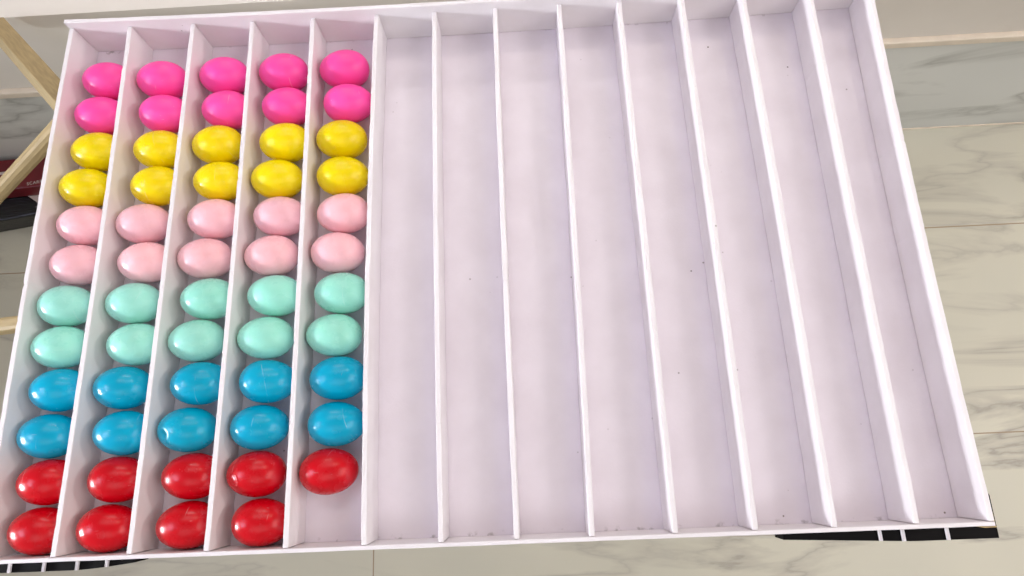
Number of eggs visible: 59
